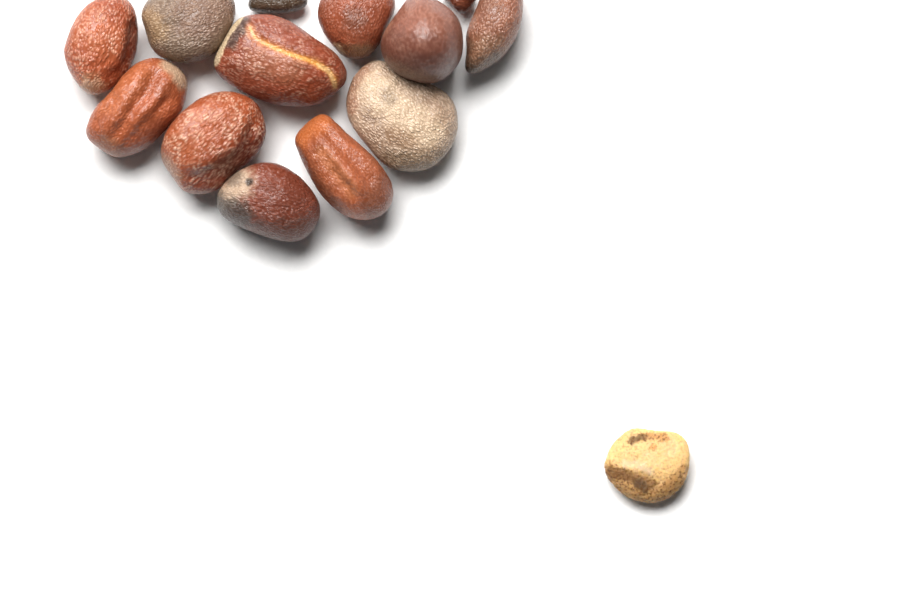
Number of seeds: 13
